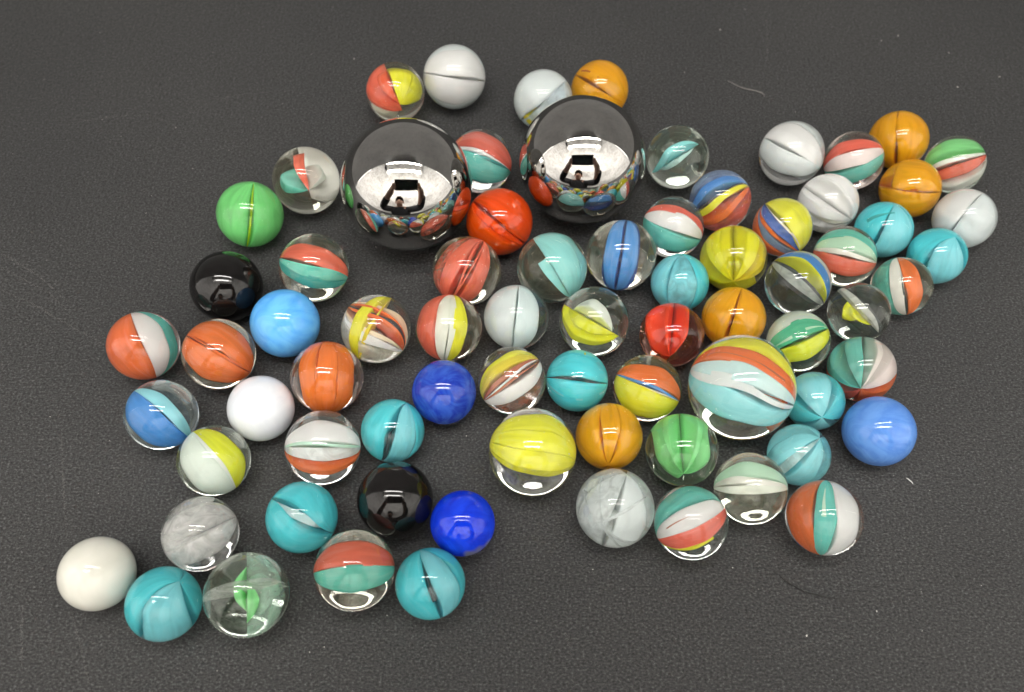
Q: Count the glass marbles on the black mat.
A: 73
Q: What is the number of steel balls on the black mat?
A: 2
